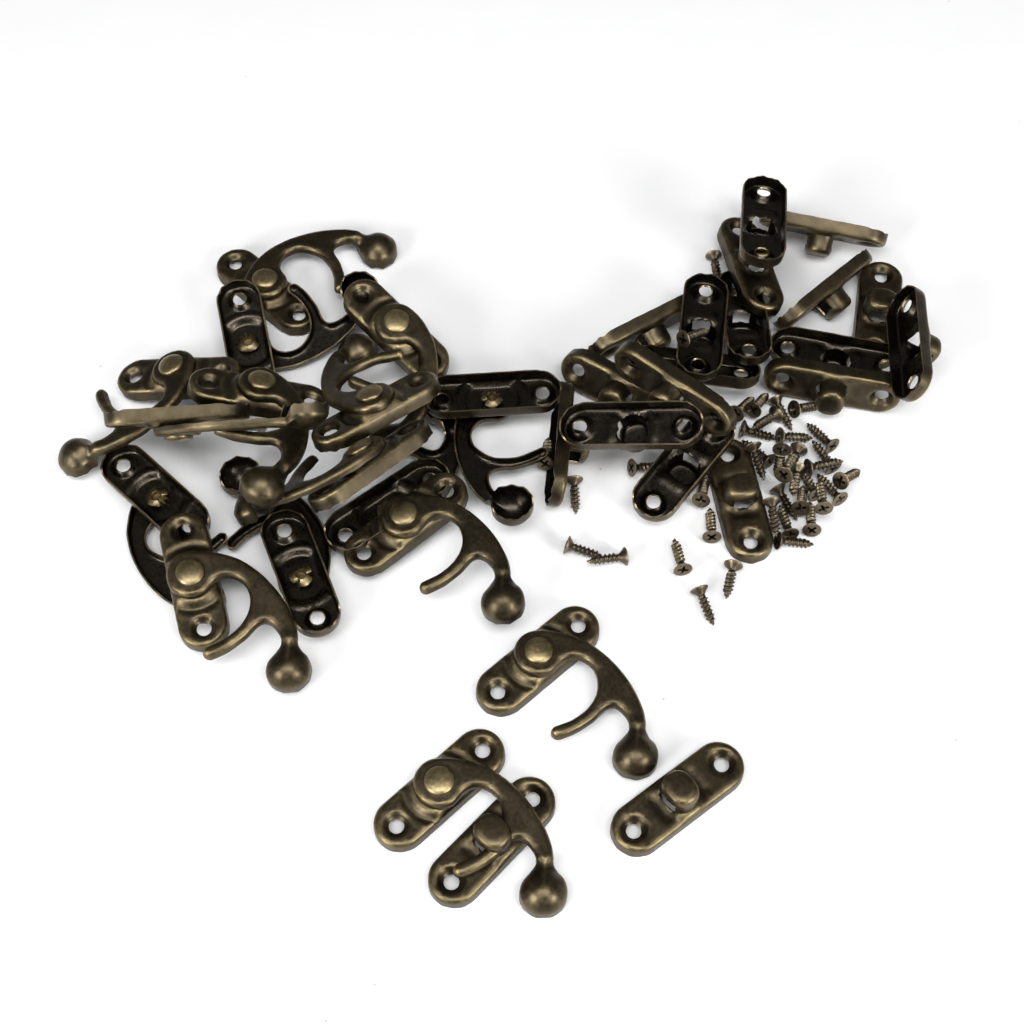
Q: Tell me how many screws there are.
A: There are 38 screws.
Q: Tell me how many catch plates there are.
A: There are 20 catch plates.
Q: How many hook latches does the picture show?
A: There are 16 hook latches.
